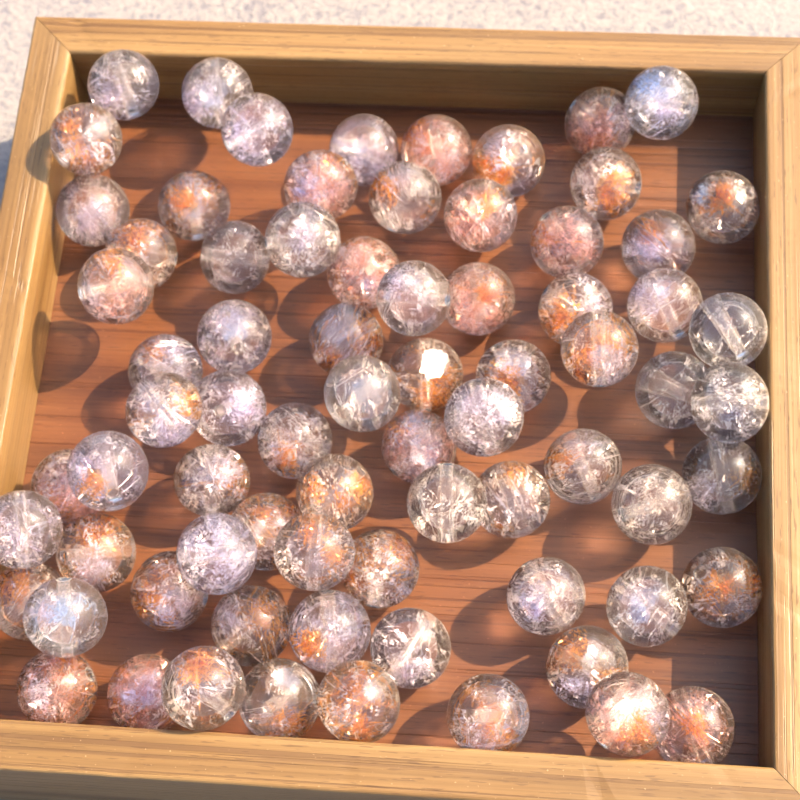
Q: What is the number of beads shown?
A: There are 75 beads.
